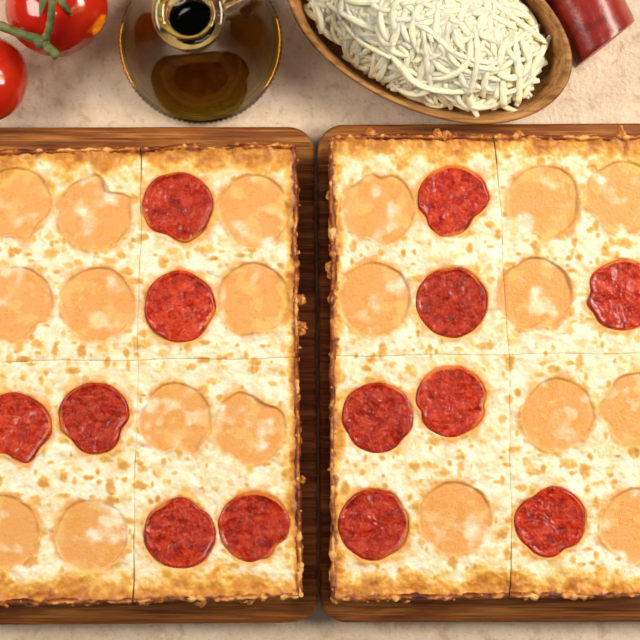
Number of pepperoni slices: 13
